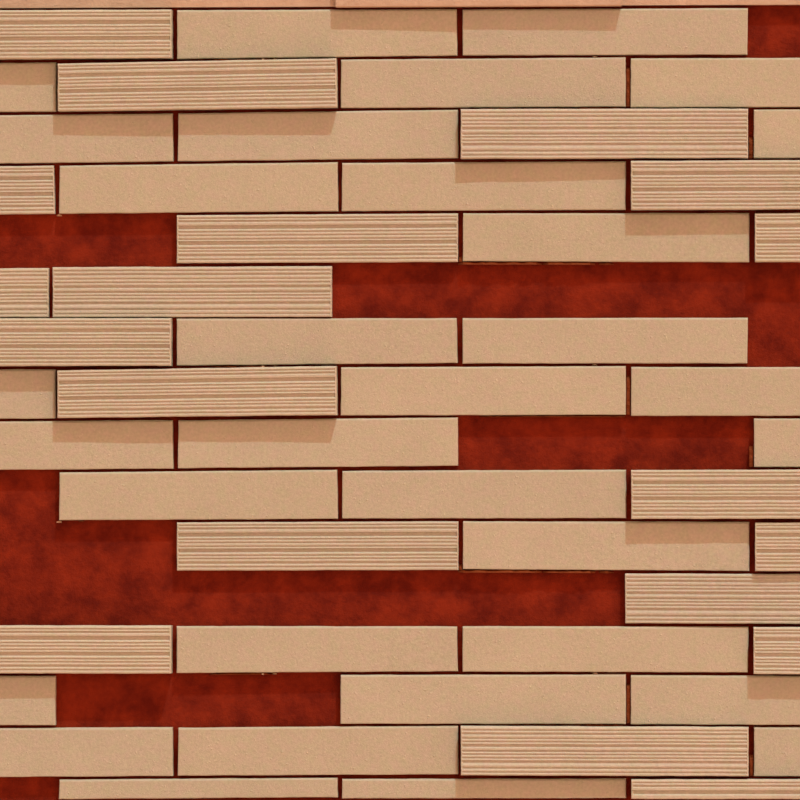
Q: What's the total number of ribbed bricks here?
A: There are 19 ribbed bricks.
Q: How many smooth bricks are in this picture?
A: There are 32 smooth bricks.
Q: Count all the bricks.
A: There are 51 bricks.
